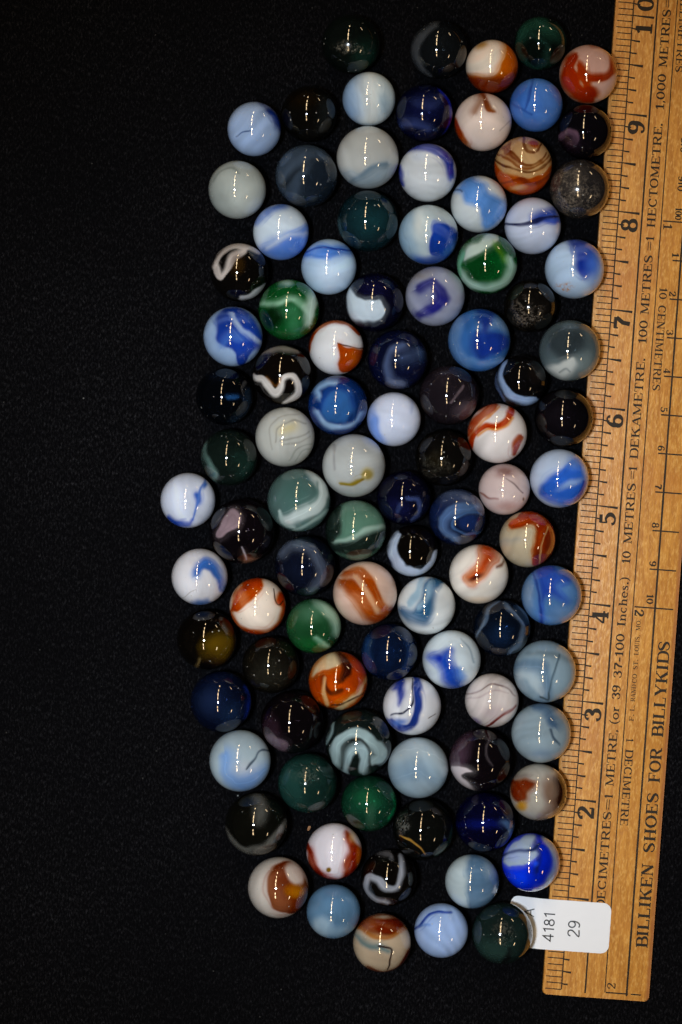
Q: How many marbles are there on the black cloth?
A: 97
